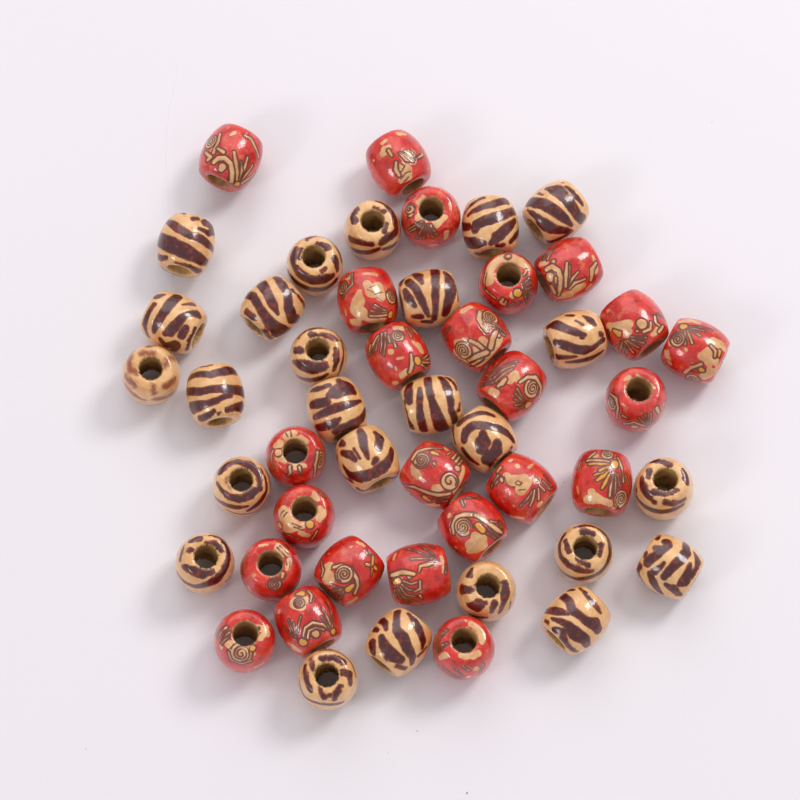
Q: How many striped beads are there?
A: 25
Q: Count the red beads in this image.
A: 24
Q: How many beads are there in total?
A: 49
